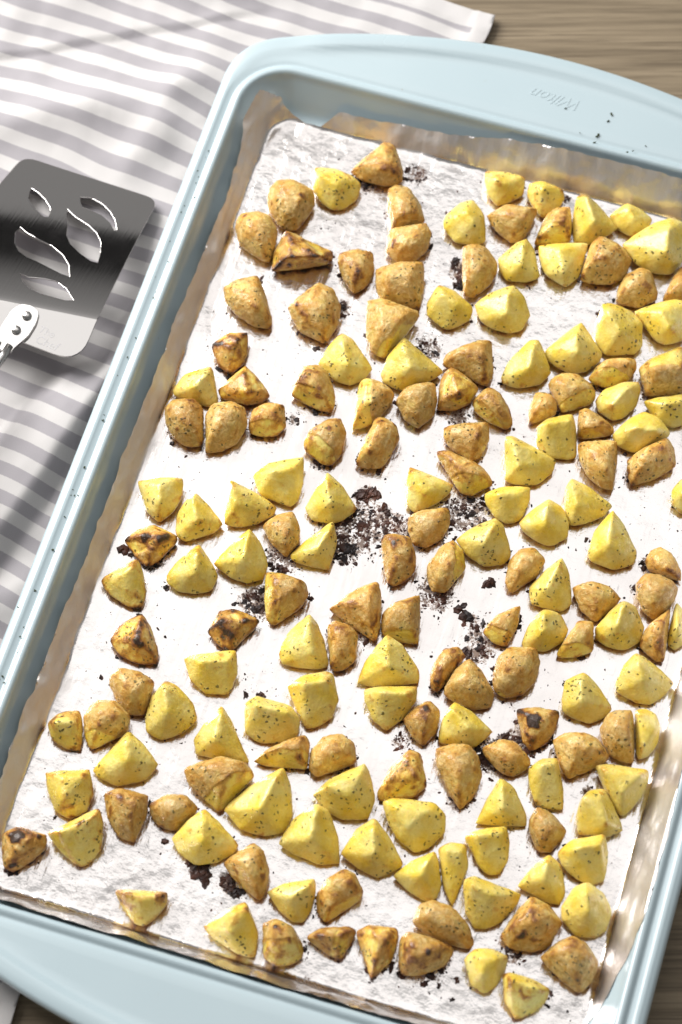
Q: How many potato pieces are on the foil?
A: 166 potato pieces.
